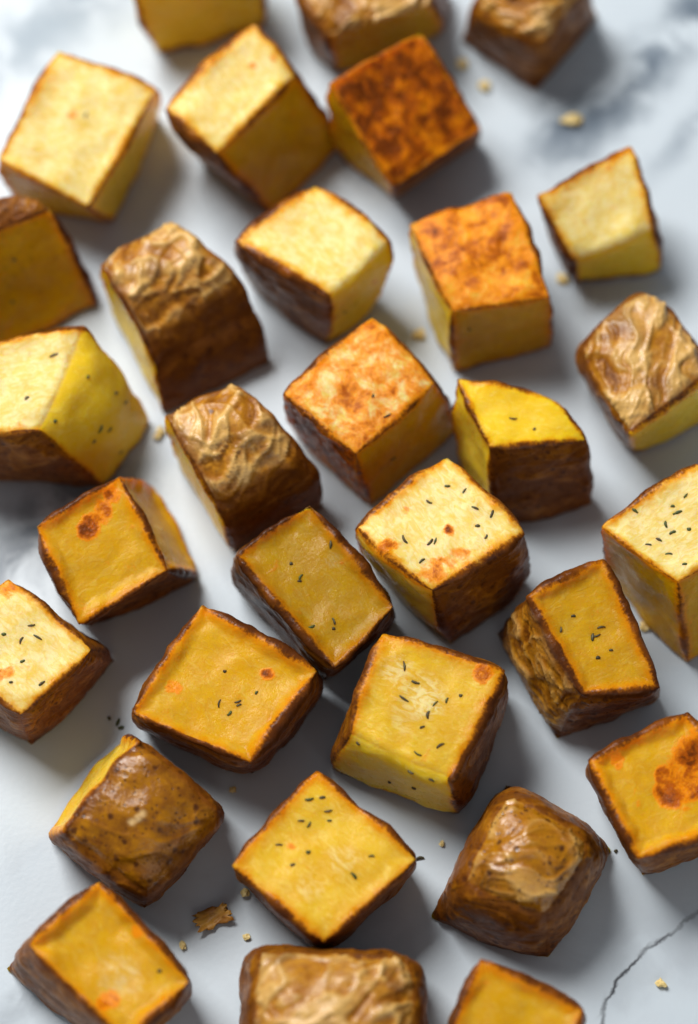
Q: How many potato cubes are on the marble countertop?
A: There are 31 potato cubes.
